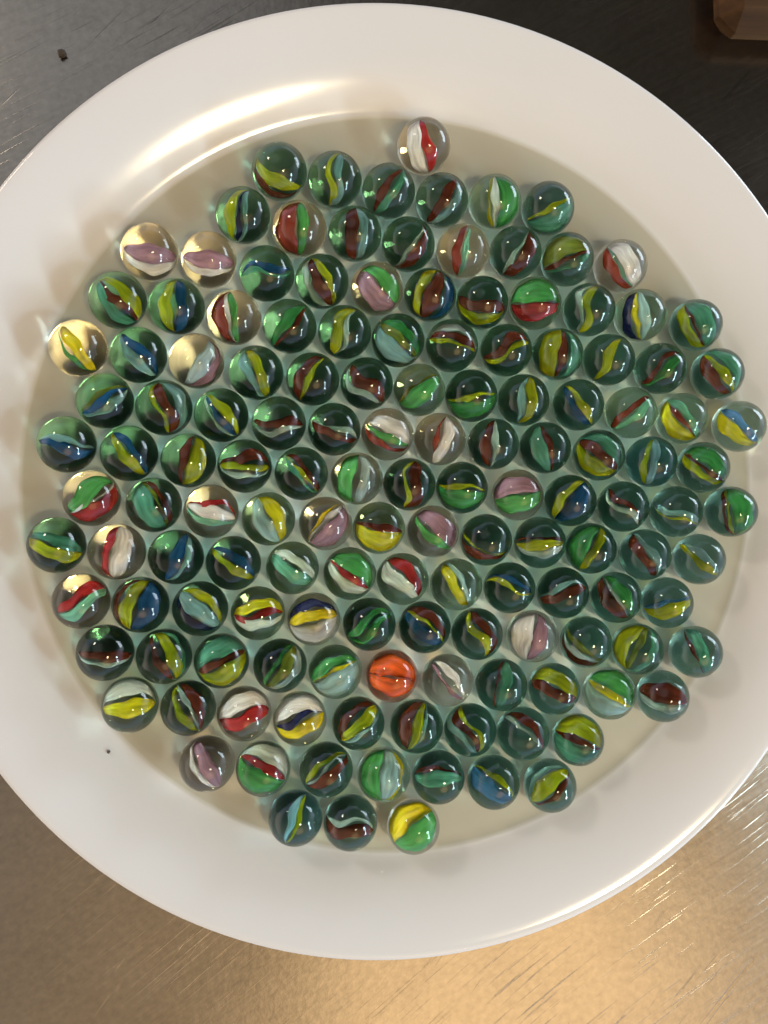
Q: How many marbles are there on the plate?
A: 142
